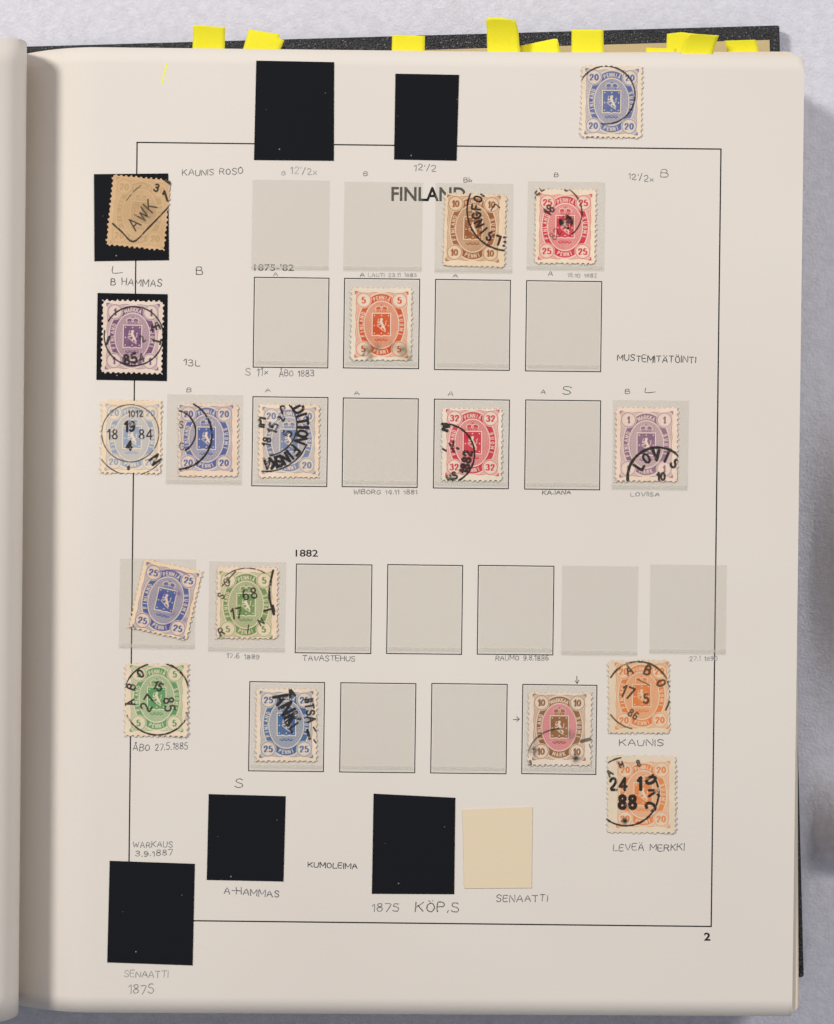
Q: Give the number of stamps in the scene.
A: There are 18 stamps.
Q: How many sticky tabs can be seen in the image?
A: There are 10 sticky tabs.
